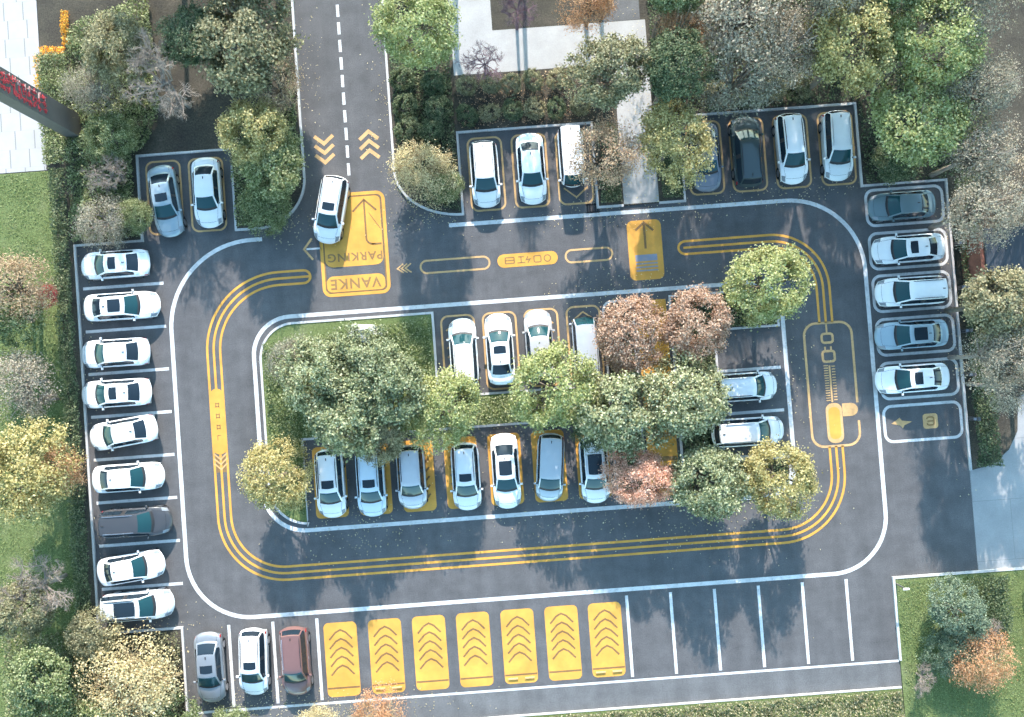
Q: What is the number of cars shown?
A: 40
